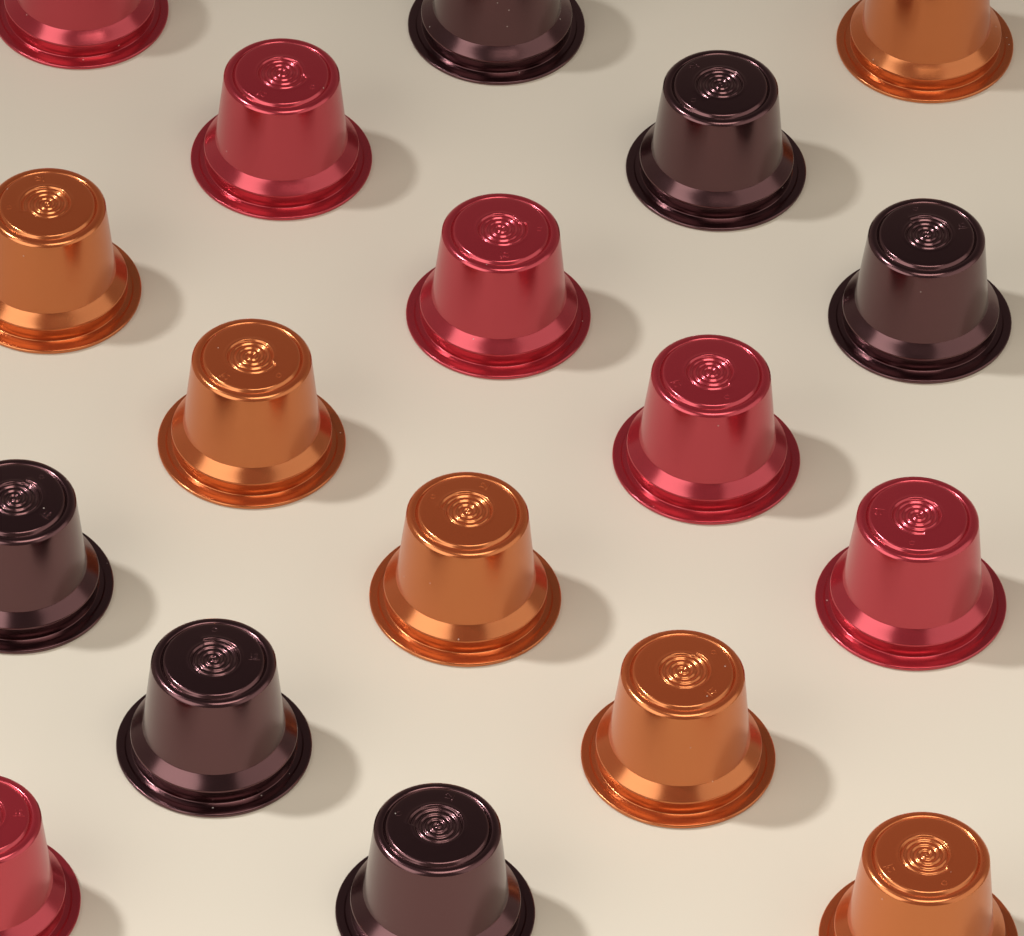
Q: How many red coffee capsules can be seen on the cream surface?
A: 6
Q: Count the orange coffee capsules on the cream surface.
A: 6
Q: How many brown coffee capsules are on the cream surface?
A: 6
